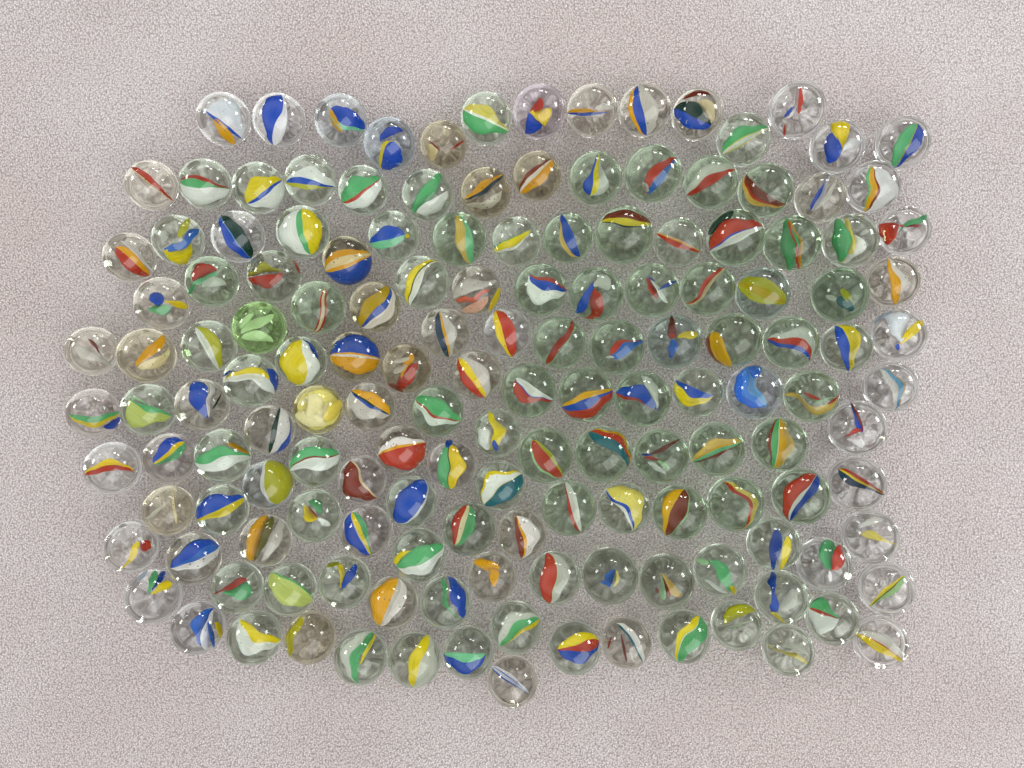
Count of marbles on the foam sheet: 153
